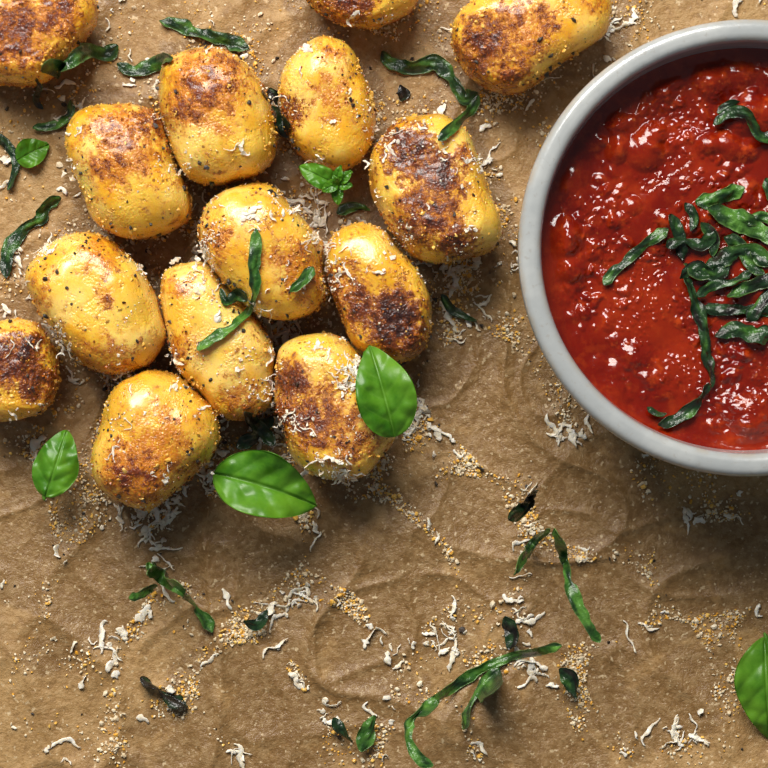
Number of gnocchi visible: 14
